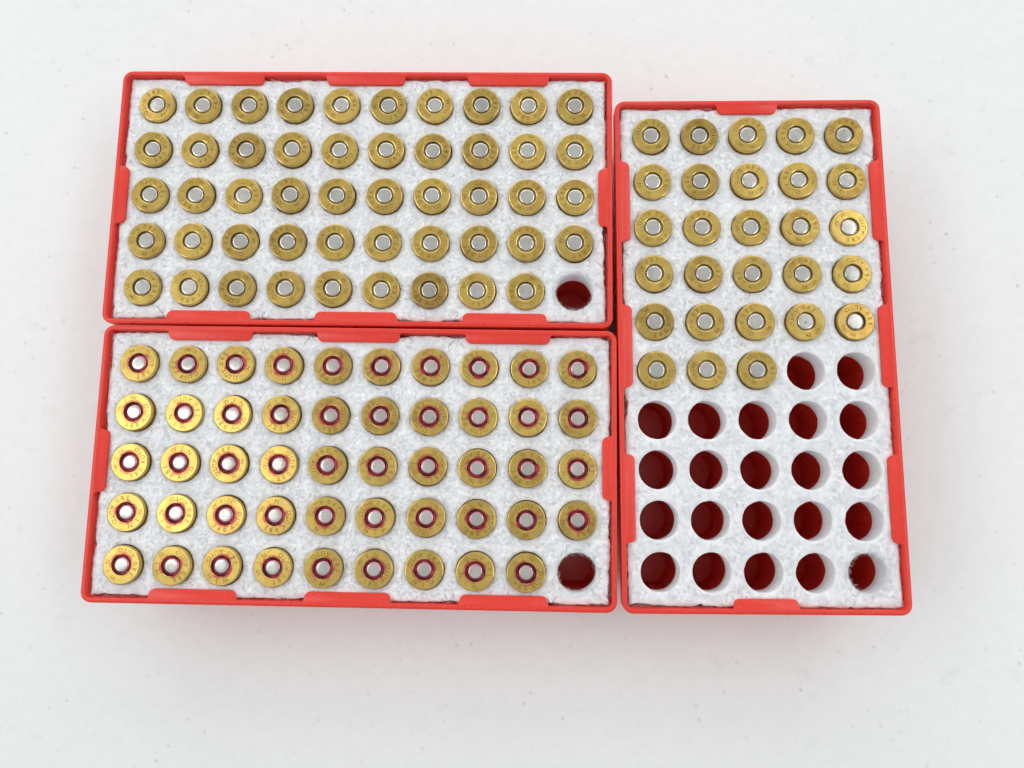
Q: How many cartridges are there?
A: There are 126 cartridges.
